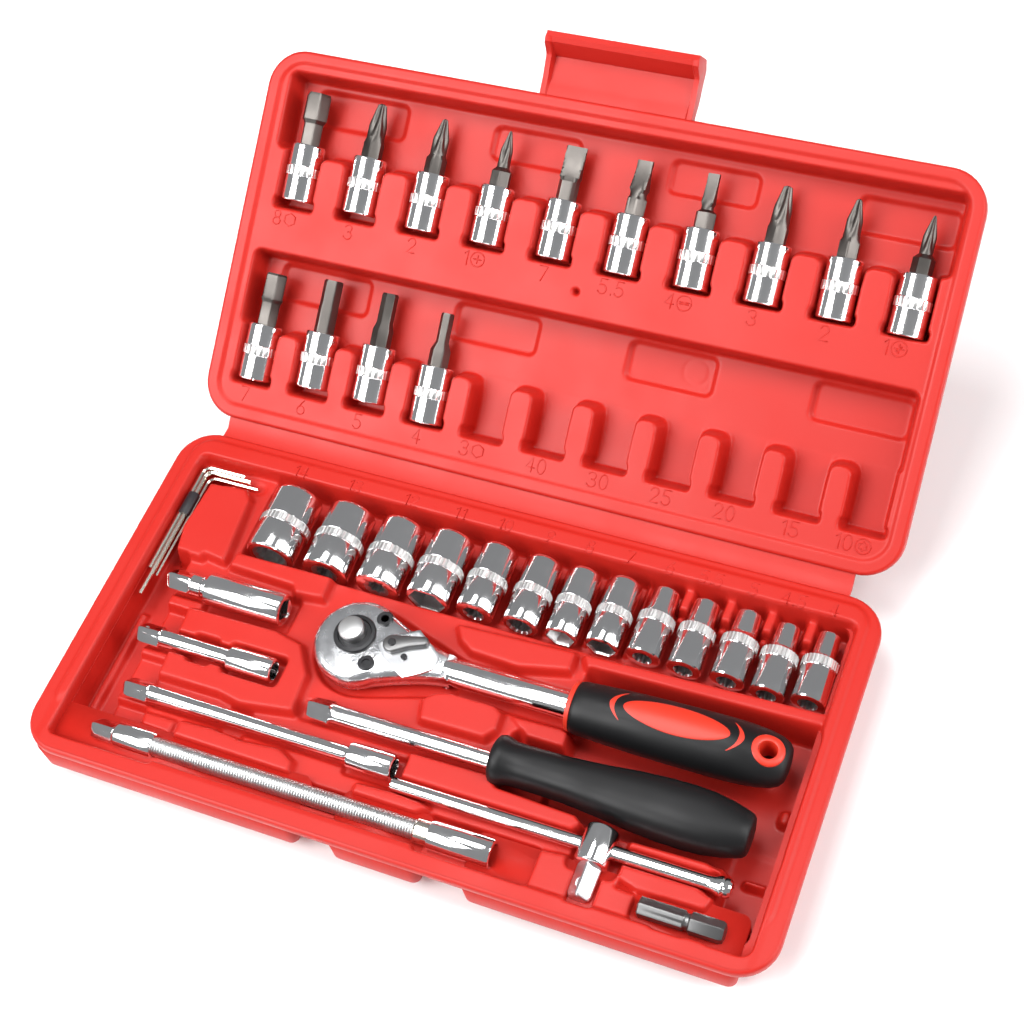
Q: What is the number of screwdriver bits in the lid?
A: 14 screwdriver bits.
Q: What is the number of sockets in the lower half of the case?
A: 13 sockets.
